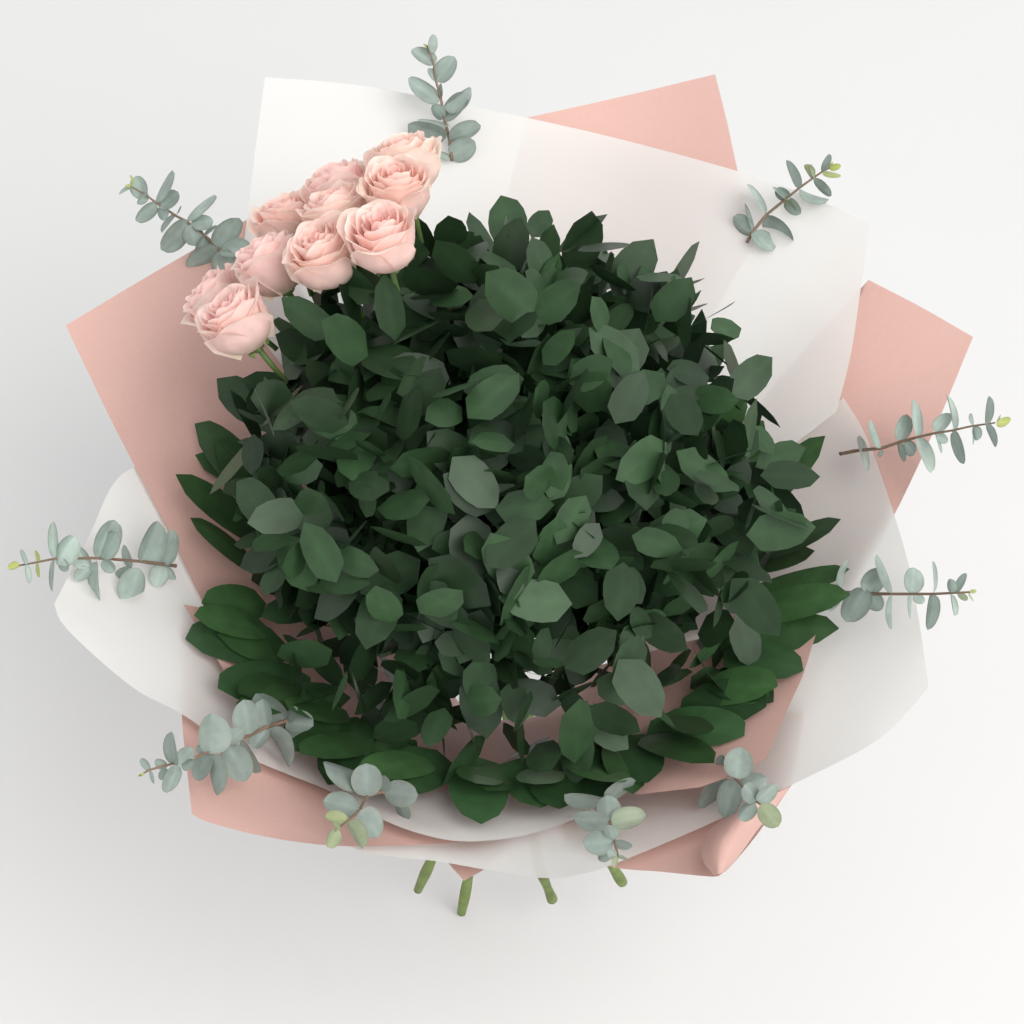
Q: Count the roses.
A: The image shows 10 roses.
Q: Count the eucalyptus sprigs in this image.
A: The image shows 10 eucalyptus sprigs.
